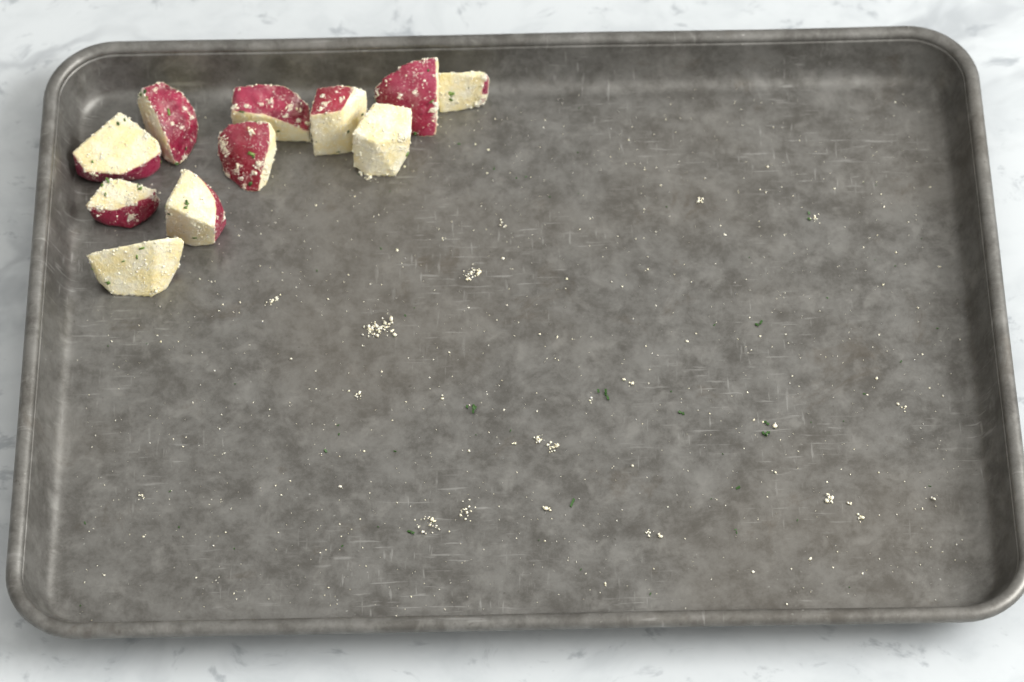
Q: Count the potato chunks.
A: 11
